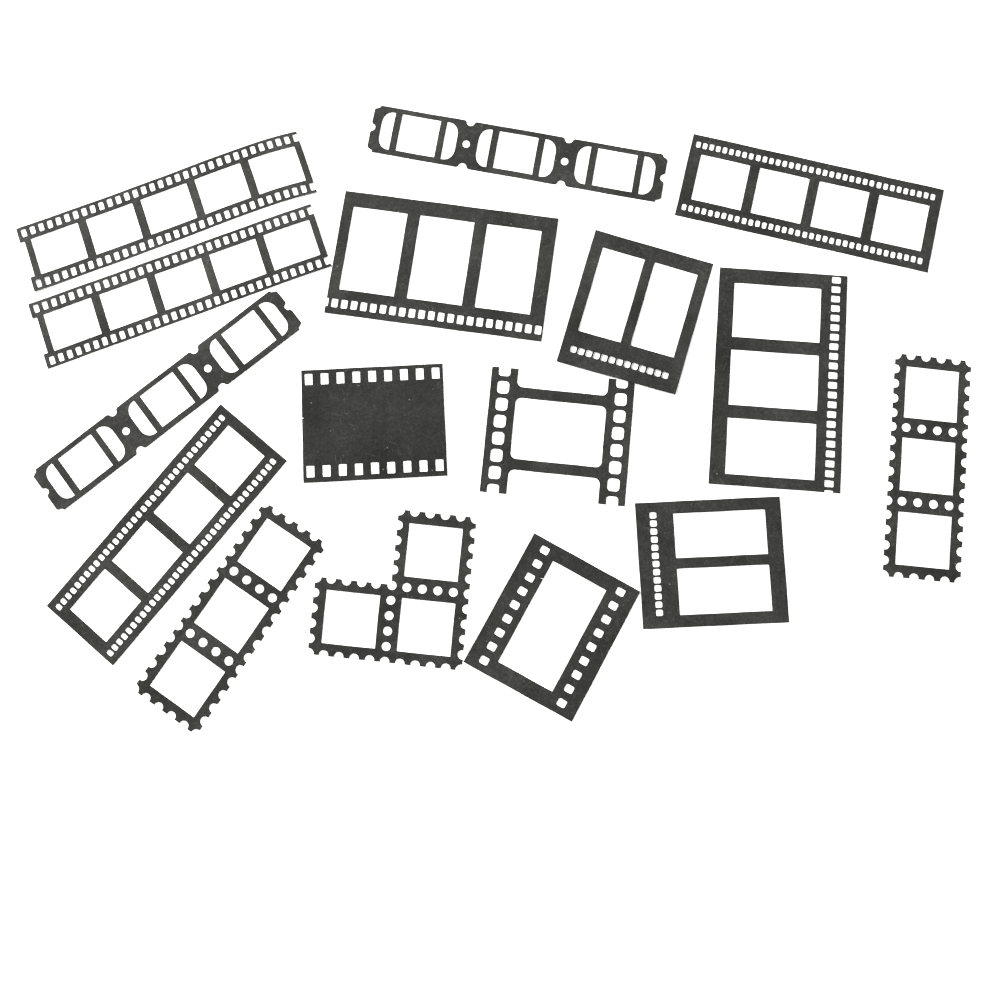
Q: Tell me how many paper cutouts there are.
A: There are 16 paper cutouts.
